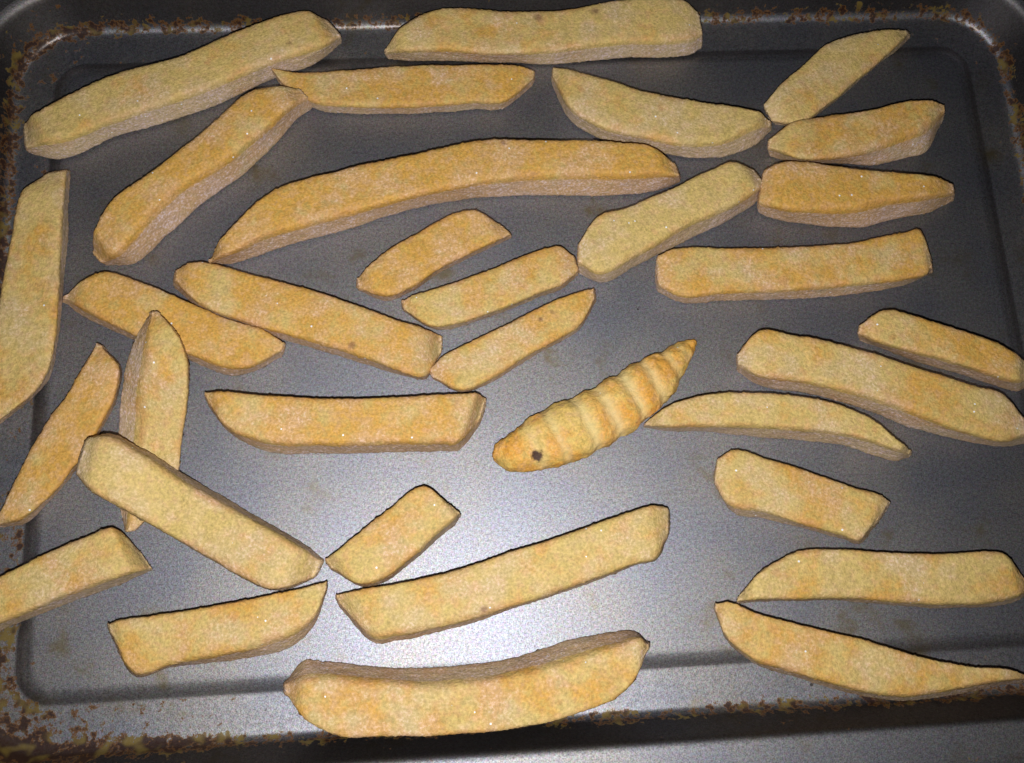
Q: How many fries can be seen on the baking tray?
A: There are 32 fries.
